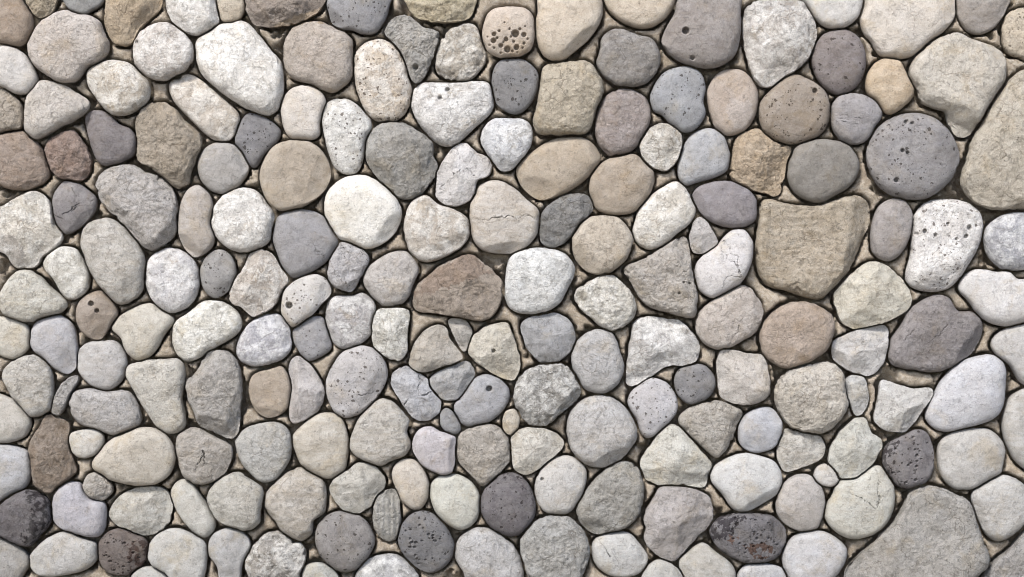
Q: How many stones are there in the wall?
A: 200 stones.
